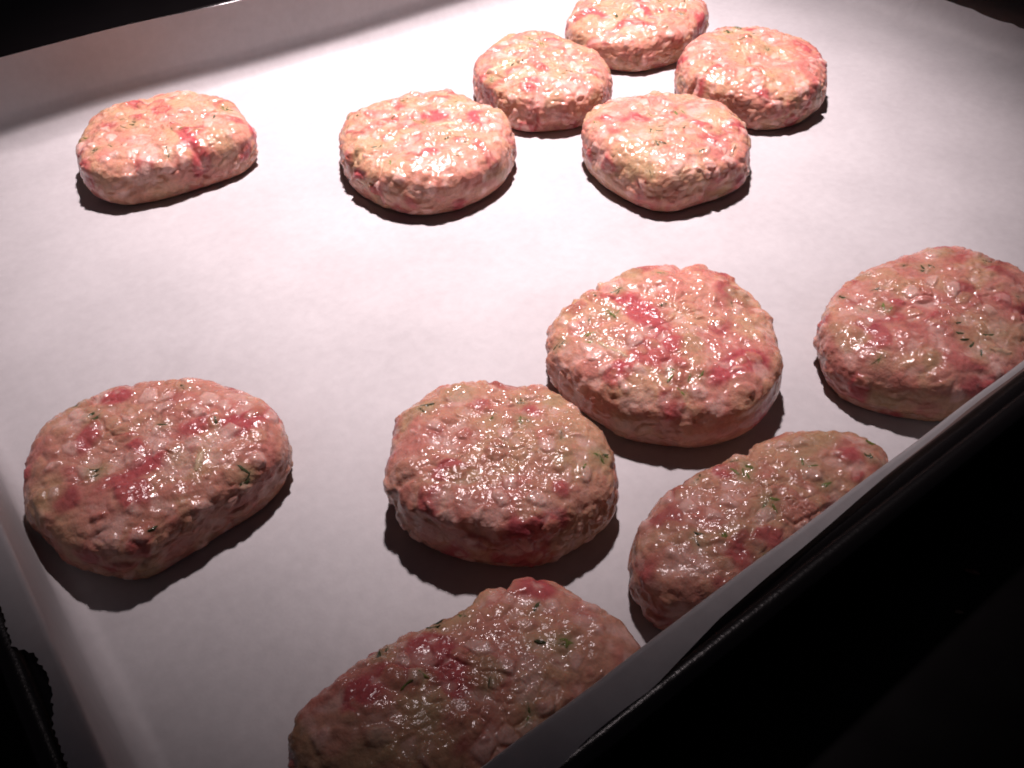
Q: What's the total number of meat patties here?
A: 12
